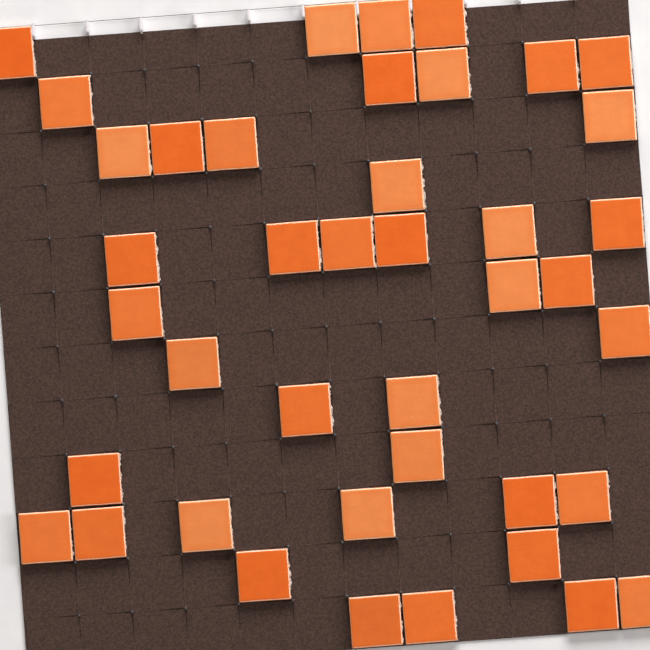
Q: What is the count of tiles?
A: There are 41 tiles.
